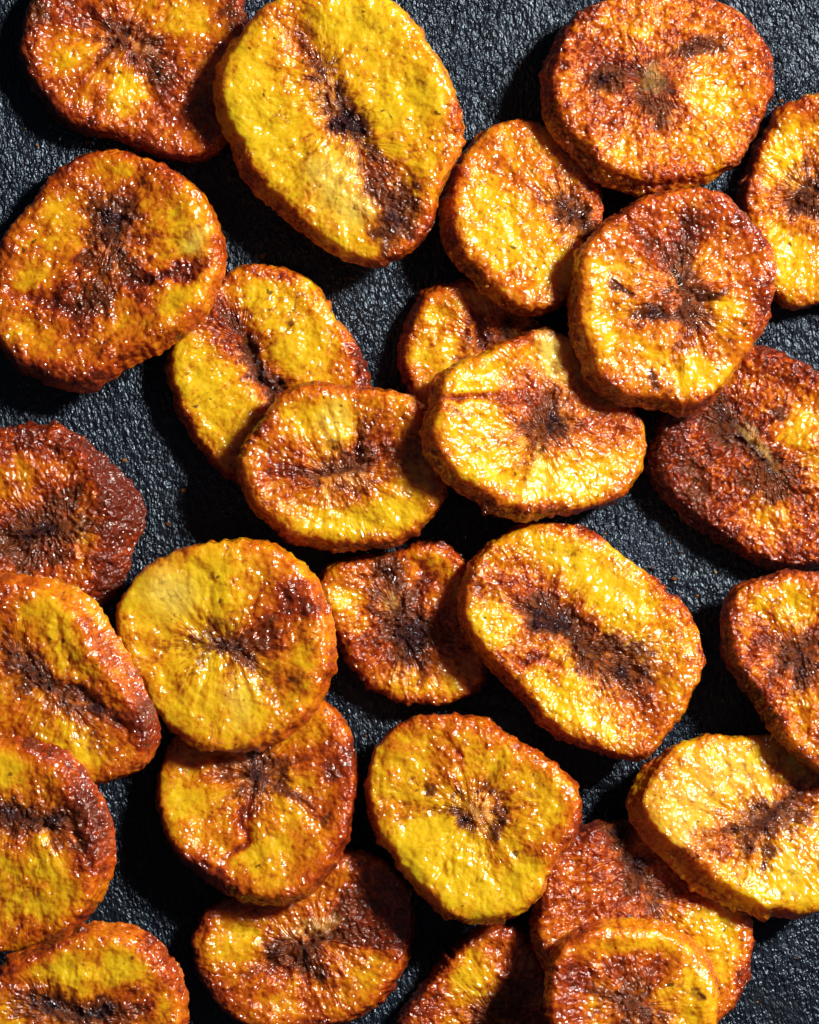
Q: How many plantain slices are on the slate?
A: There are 27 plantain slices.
